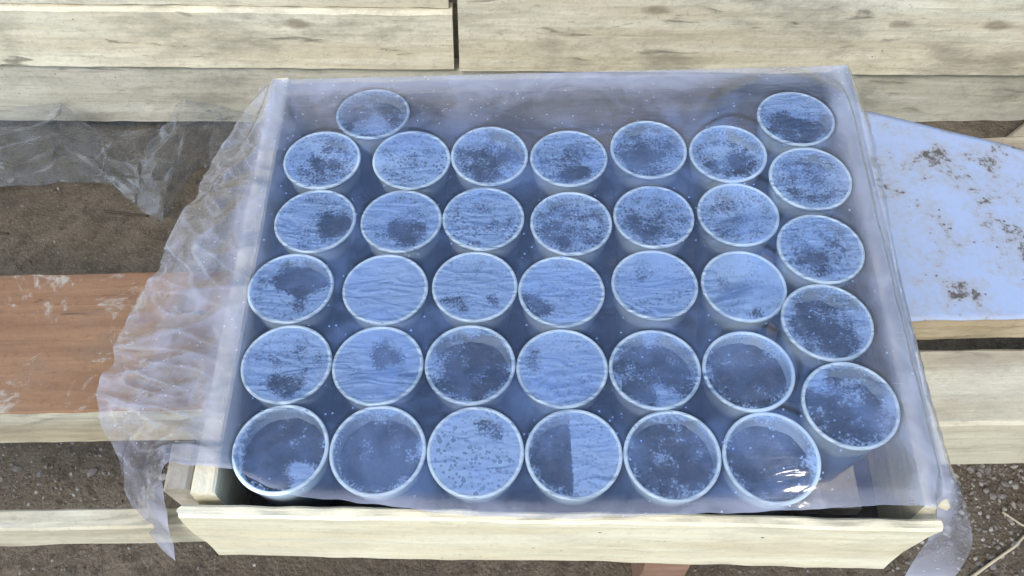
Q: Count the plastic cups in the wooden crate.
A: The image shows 36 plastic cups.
